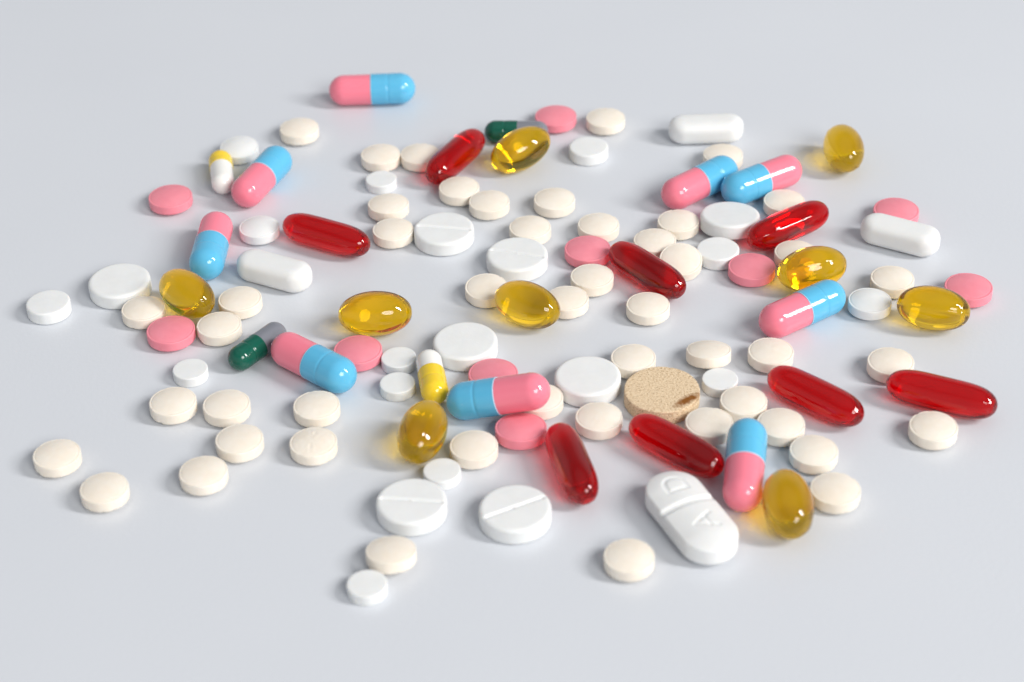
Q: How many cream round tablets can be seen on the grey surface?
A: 48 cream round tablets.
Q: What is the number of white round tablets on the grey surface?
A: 21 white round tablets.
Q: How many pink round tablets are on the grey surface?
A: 10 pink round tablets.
